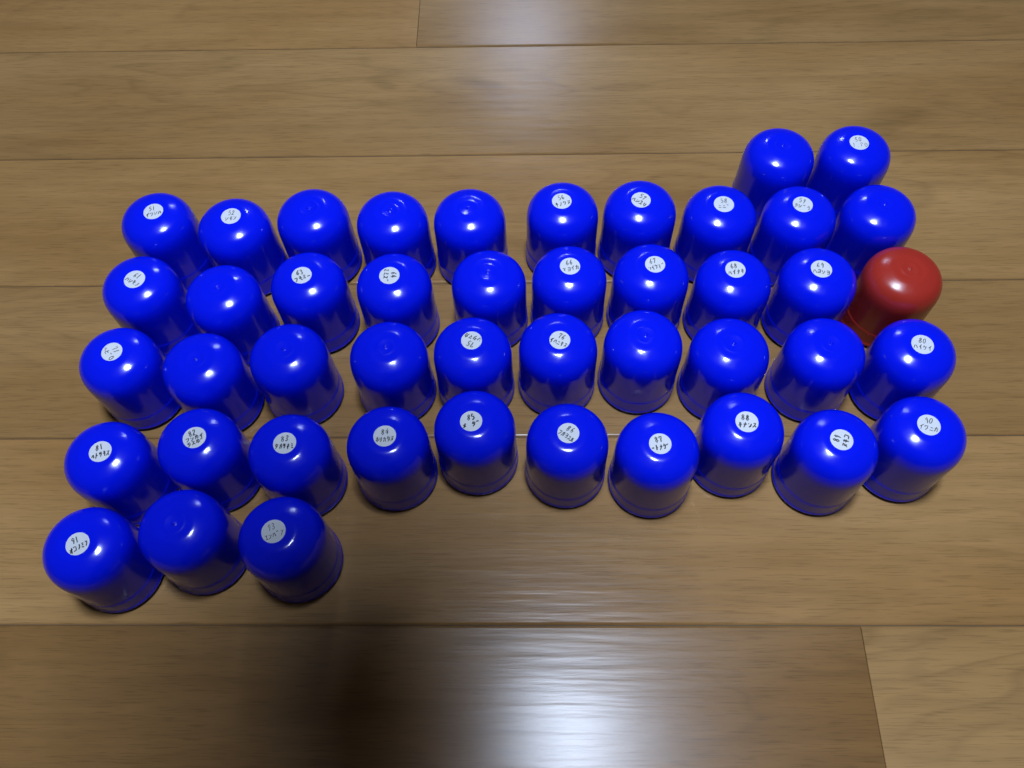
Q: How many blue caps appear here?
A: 44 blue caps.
